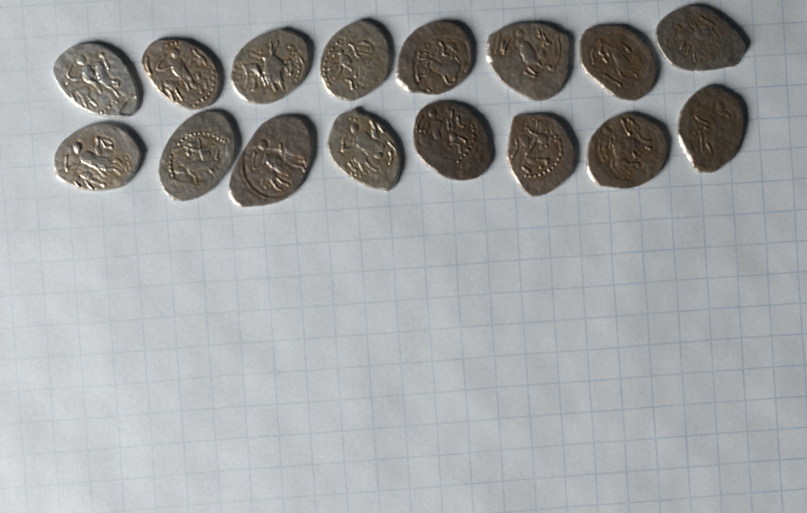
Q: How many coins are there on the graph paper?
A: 16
